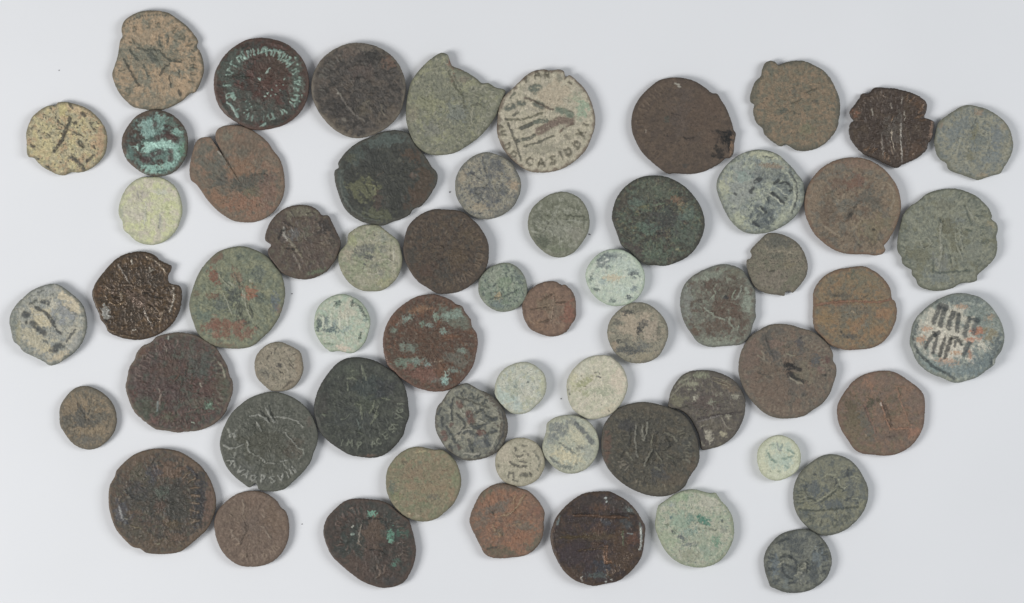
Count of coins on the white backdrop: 60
